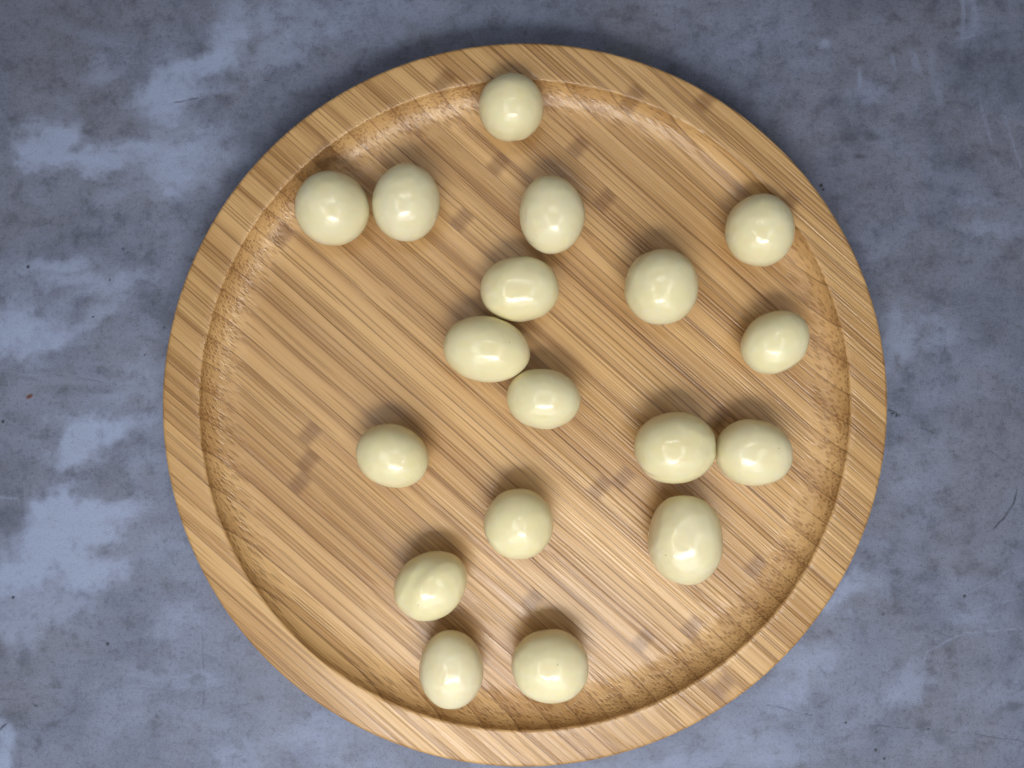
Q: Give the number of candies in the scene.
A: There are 18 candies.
